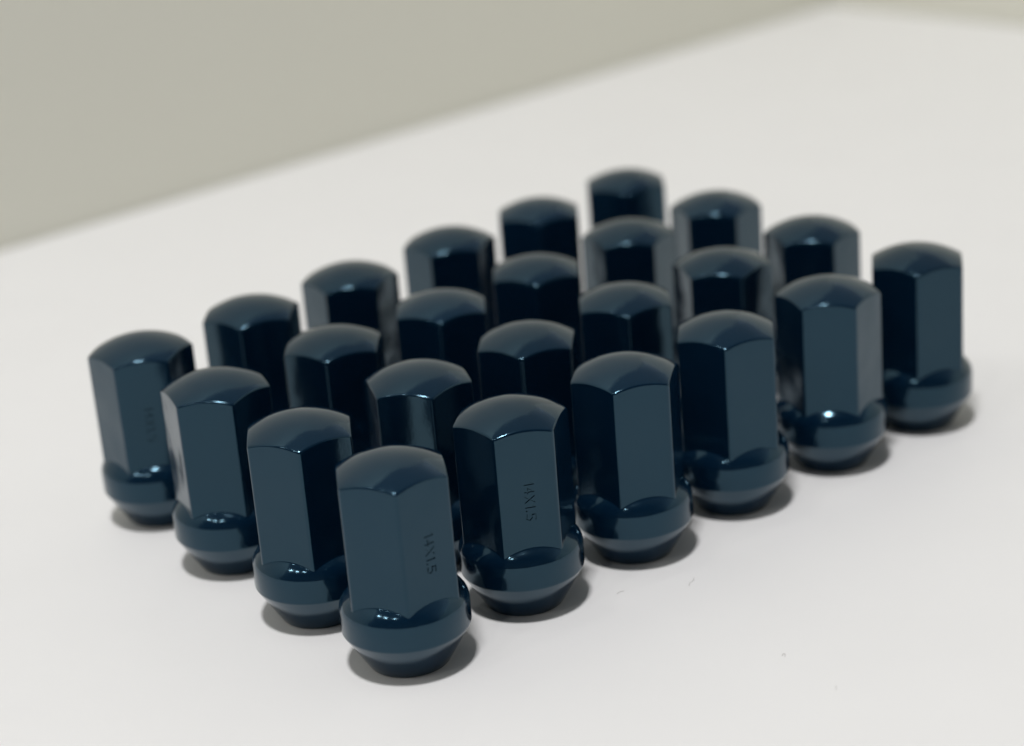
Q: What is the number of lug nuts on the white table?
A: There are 24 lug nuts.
